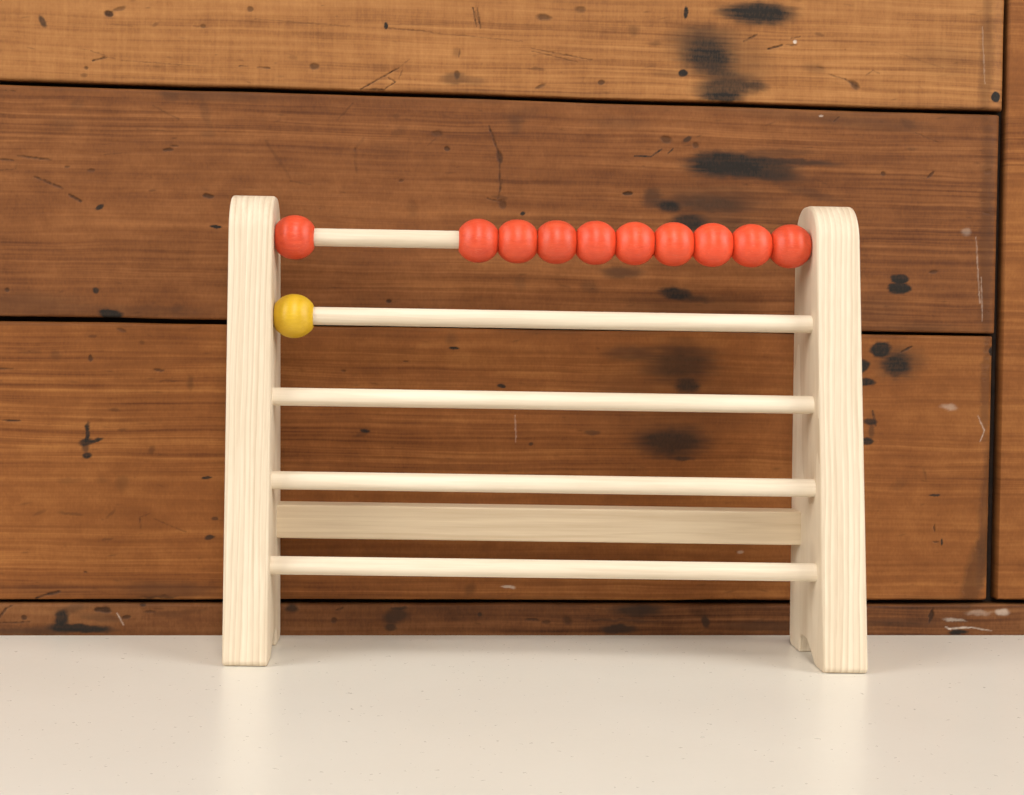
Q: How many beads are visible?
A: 11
